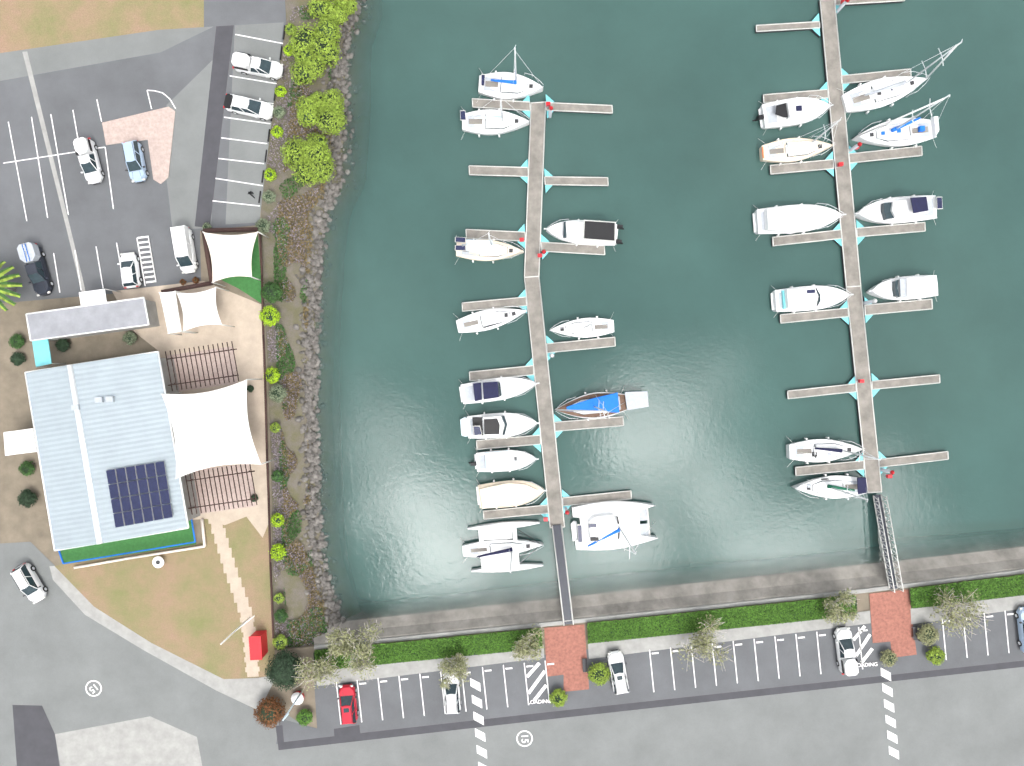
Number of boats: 23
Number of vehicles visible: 13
